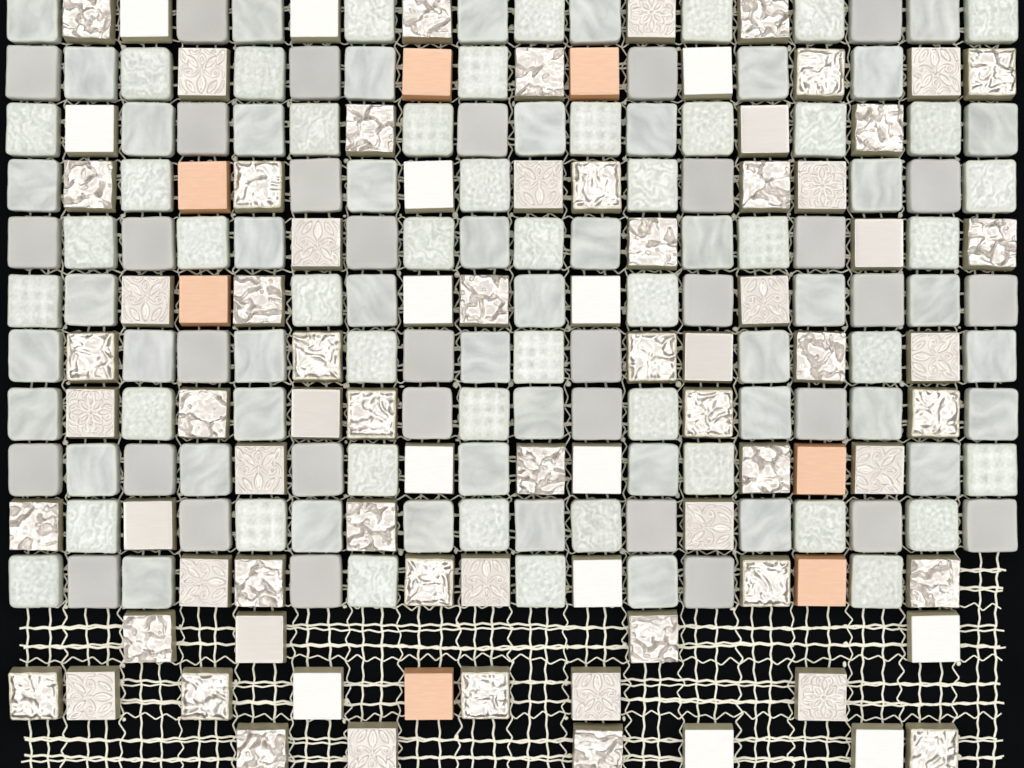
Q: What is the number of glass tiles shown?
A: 129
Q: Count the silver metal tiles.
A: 65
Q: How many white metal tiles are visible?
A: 14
